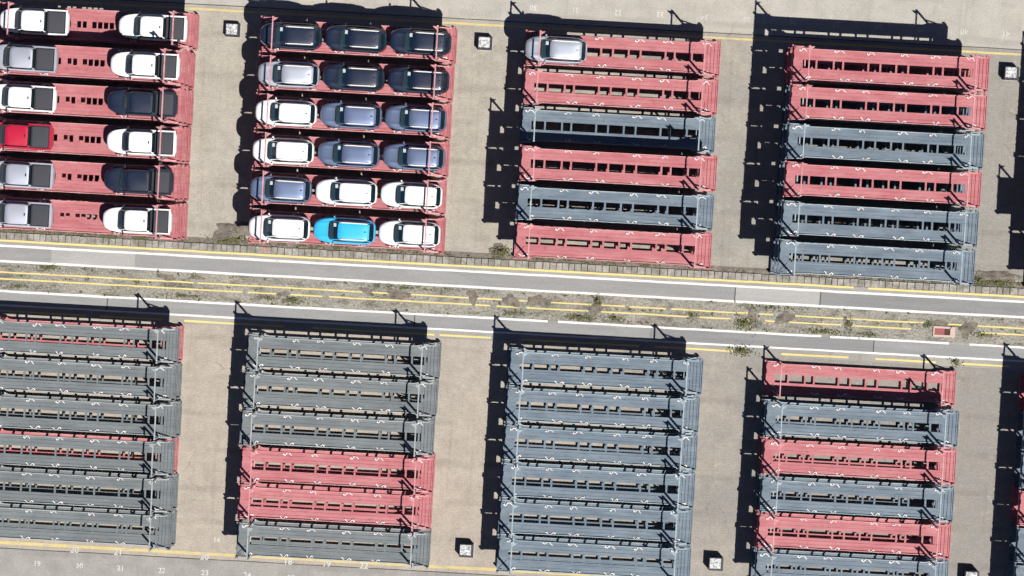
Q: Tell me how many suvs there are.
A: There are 19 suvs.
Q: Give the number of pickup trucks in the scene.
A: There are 12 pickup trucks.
